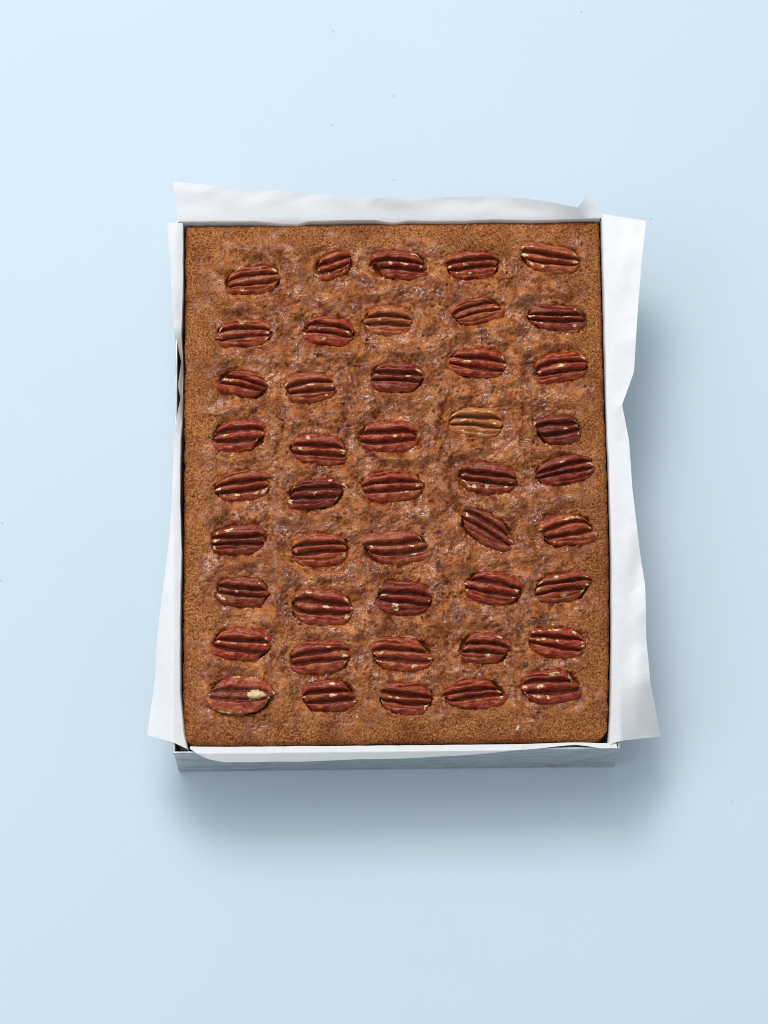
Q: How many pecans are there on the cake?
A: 45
